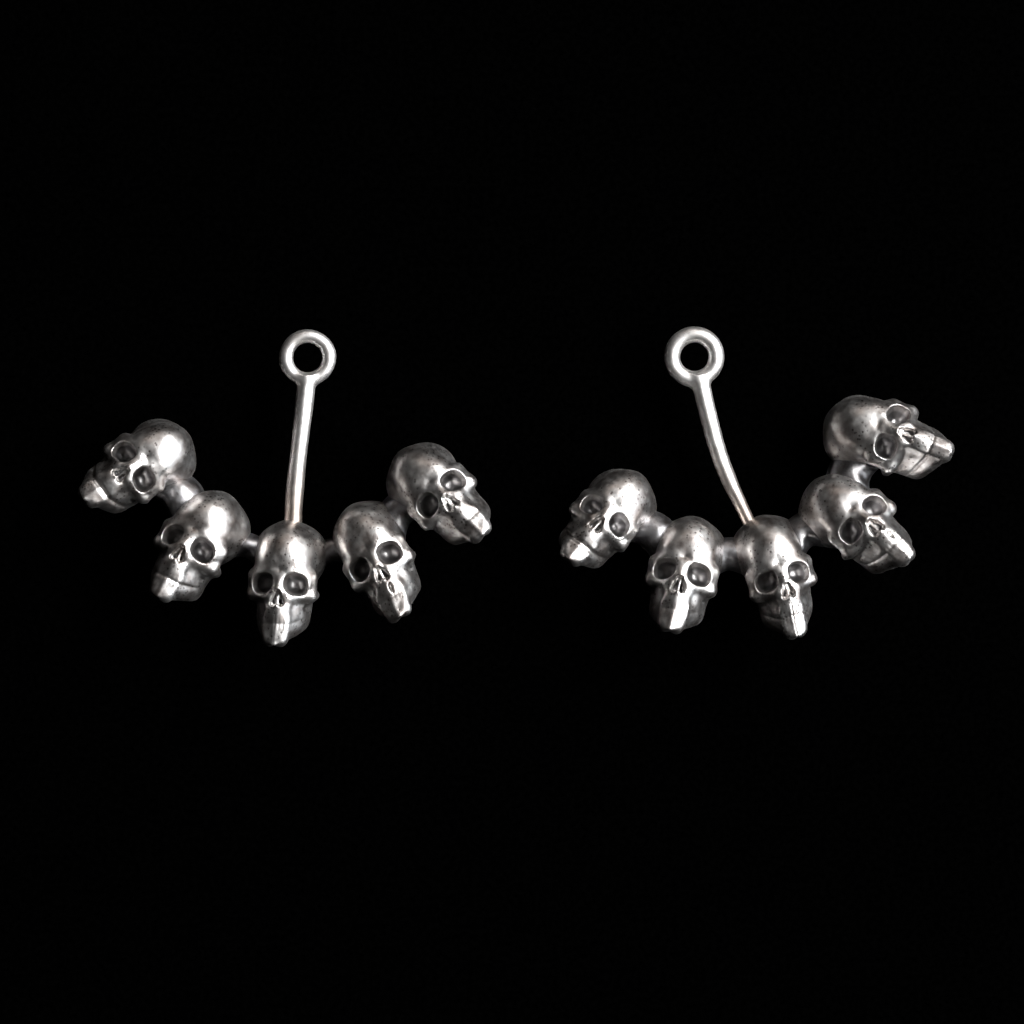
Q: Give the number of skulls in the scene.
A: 10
